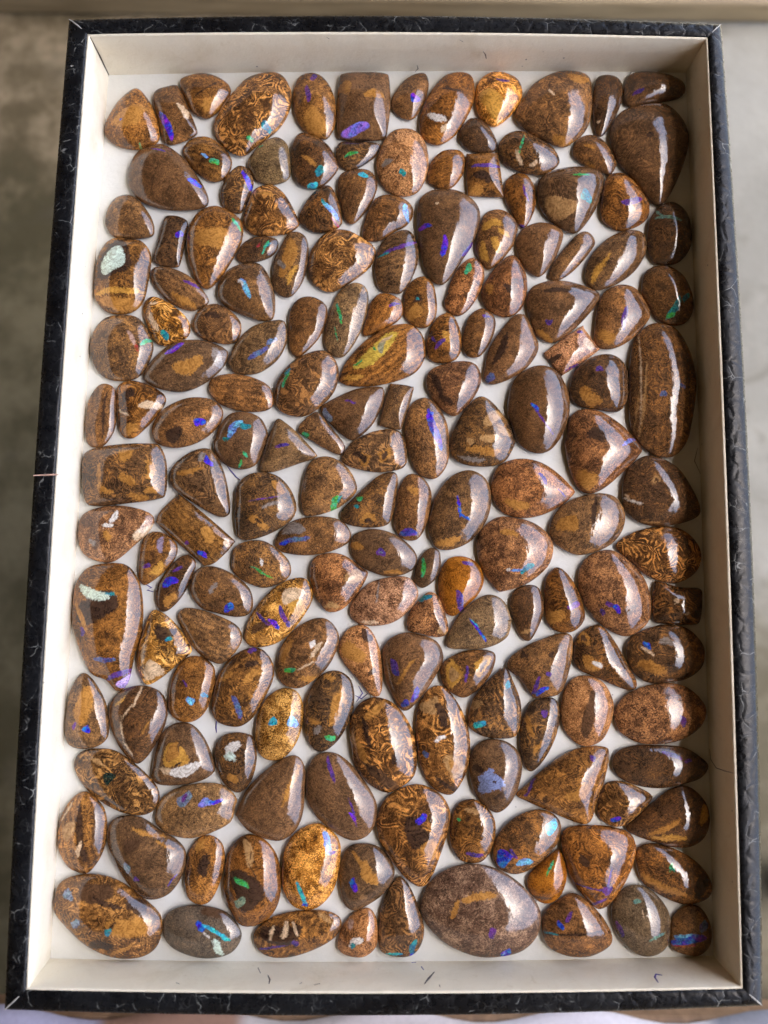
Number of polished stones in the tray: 170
